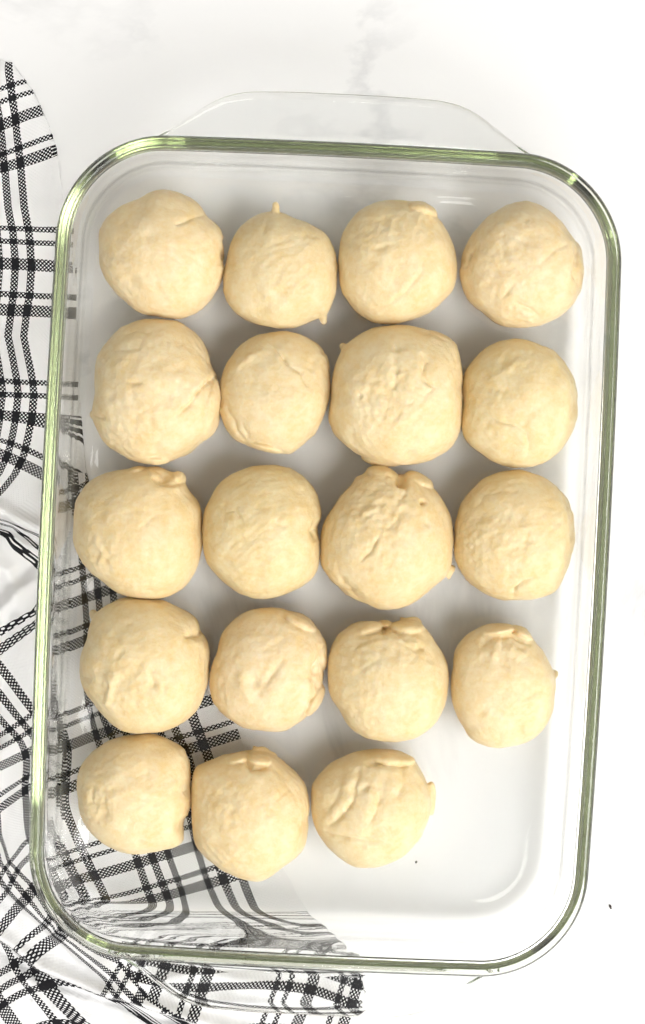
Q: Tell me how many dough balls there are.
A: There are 19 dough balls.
